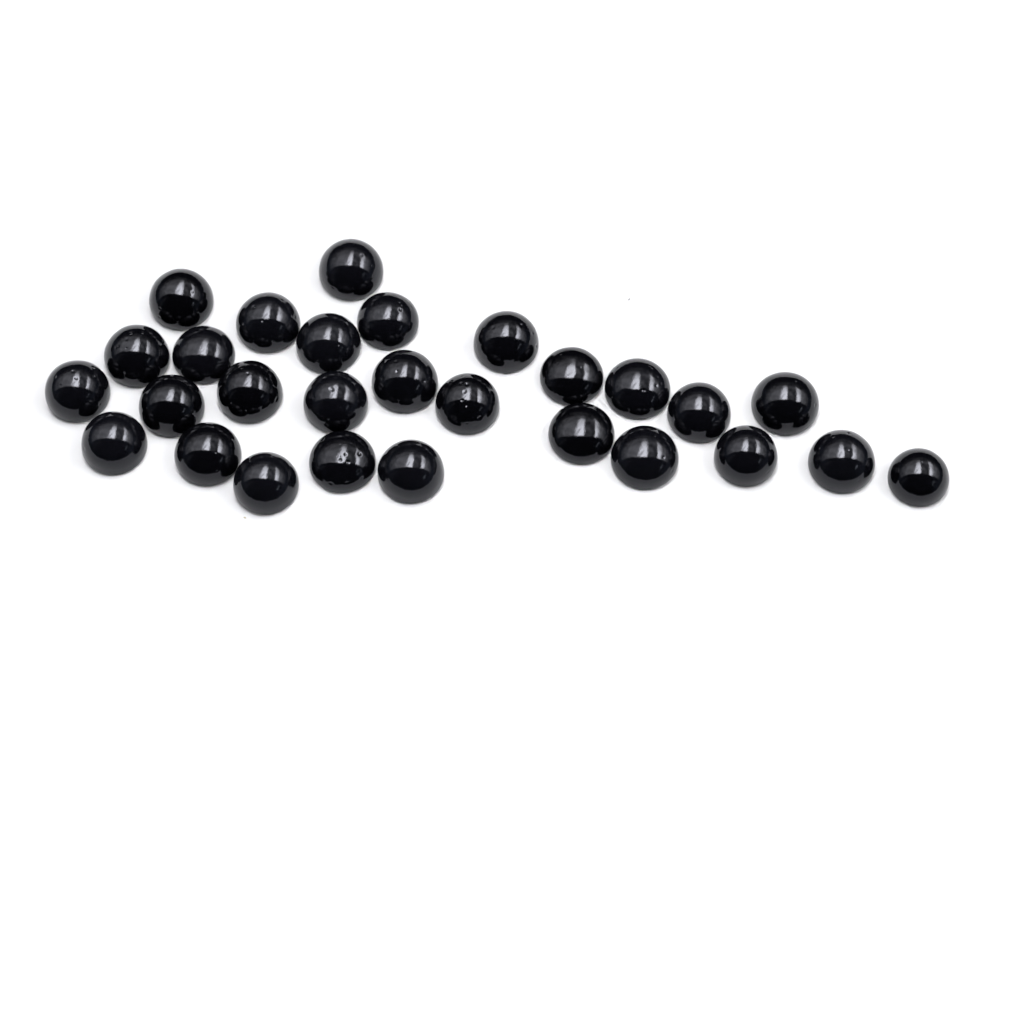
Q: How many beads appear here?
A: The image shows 28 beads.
